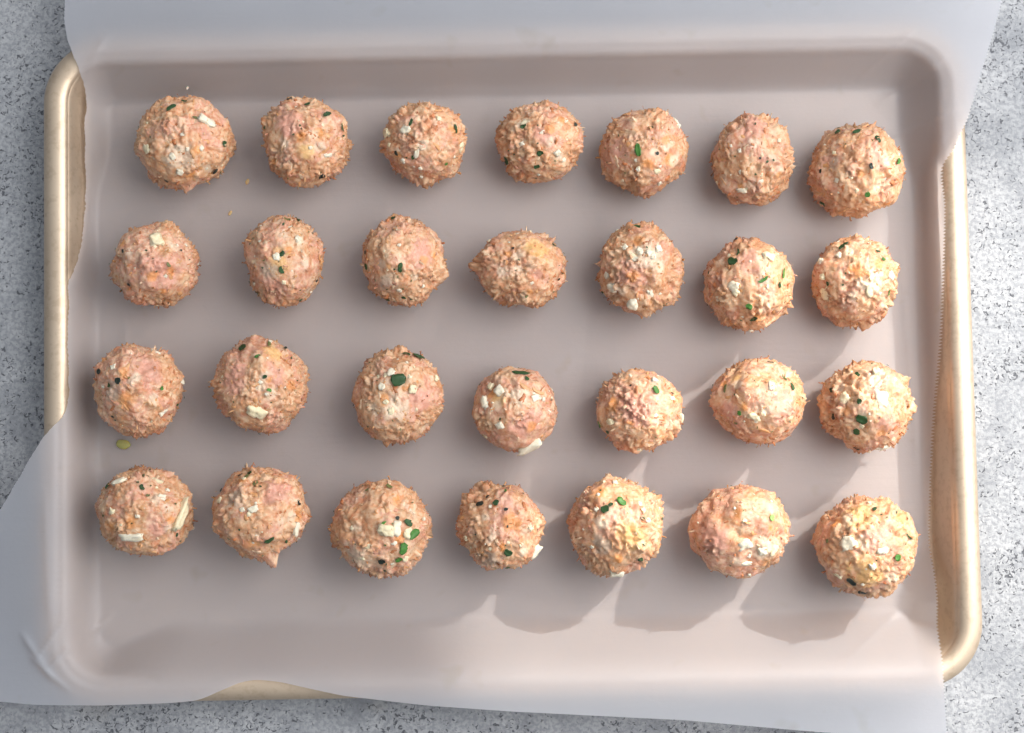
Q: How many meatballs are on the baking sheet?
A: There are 28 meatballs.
